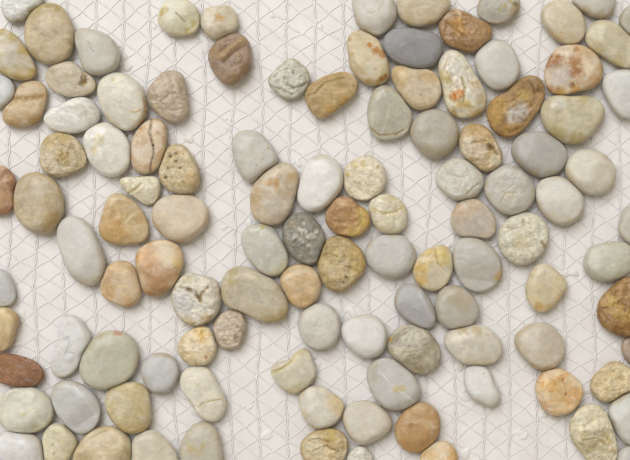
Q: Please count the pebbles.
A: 112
